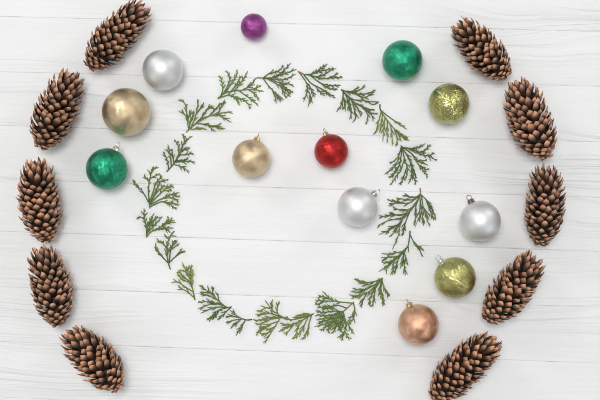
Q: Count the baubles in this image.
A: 12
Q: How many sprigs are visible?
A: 20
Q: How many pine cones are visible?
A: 10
